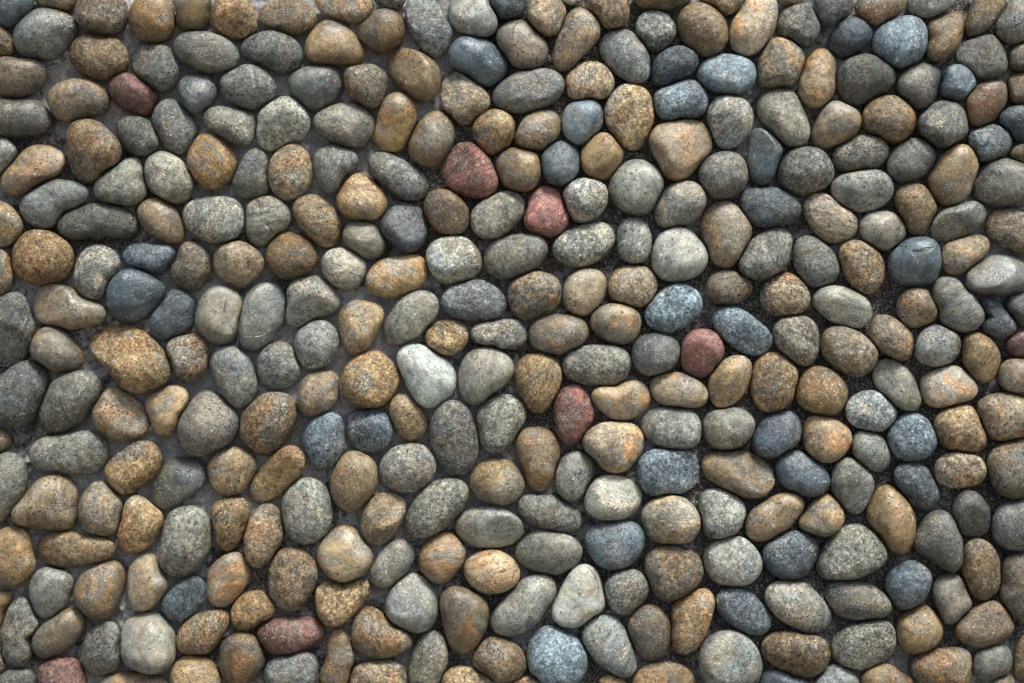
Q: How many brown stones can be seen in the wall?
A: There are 162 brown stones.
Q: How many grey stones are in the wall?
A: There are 128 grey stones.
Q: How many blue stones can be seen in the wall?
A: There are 39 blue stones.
